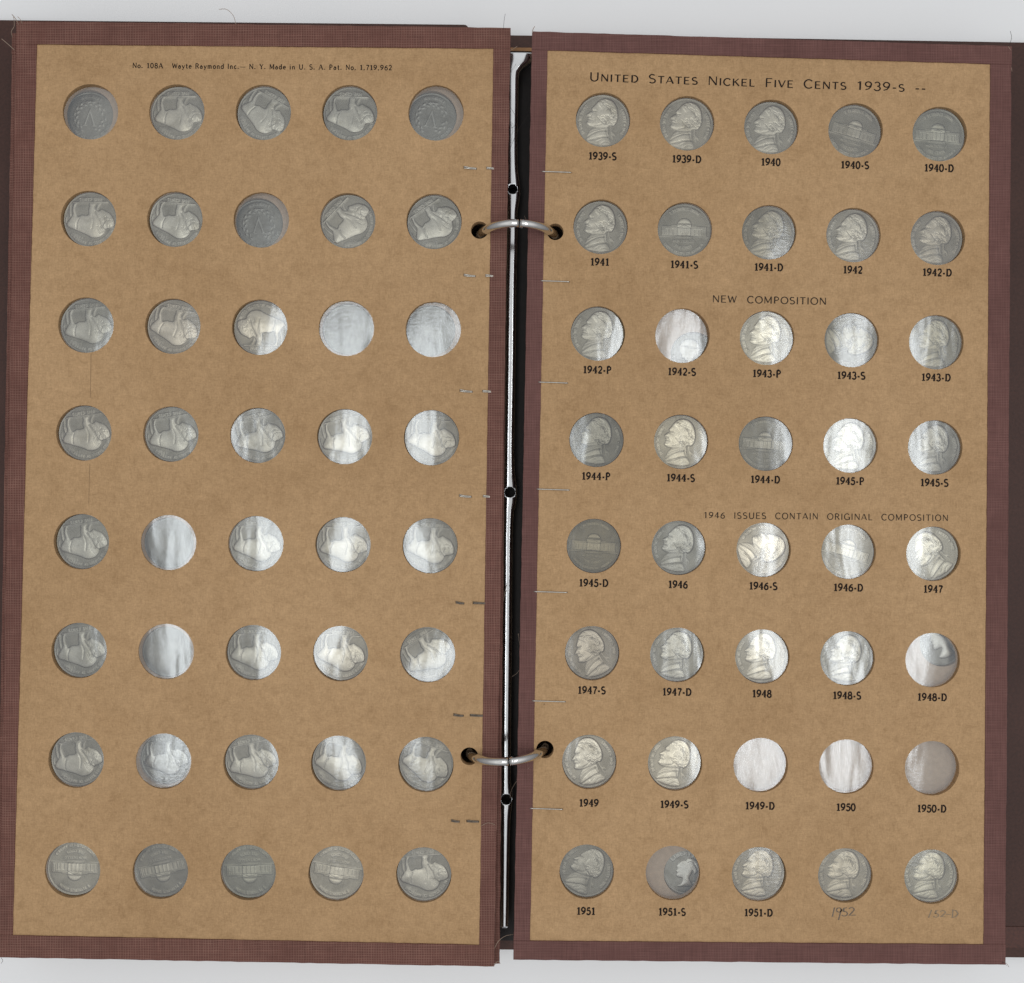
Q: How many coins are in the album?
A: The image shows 77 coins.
